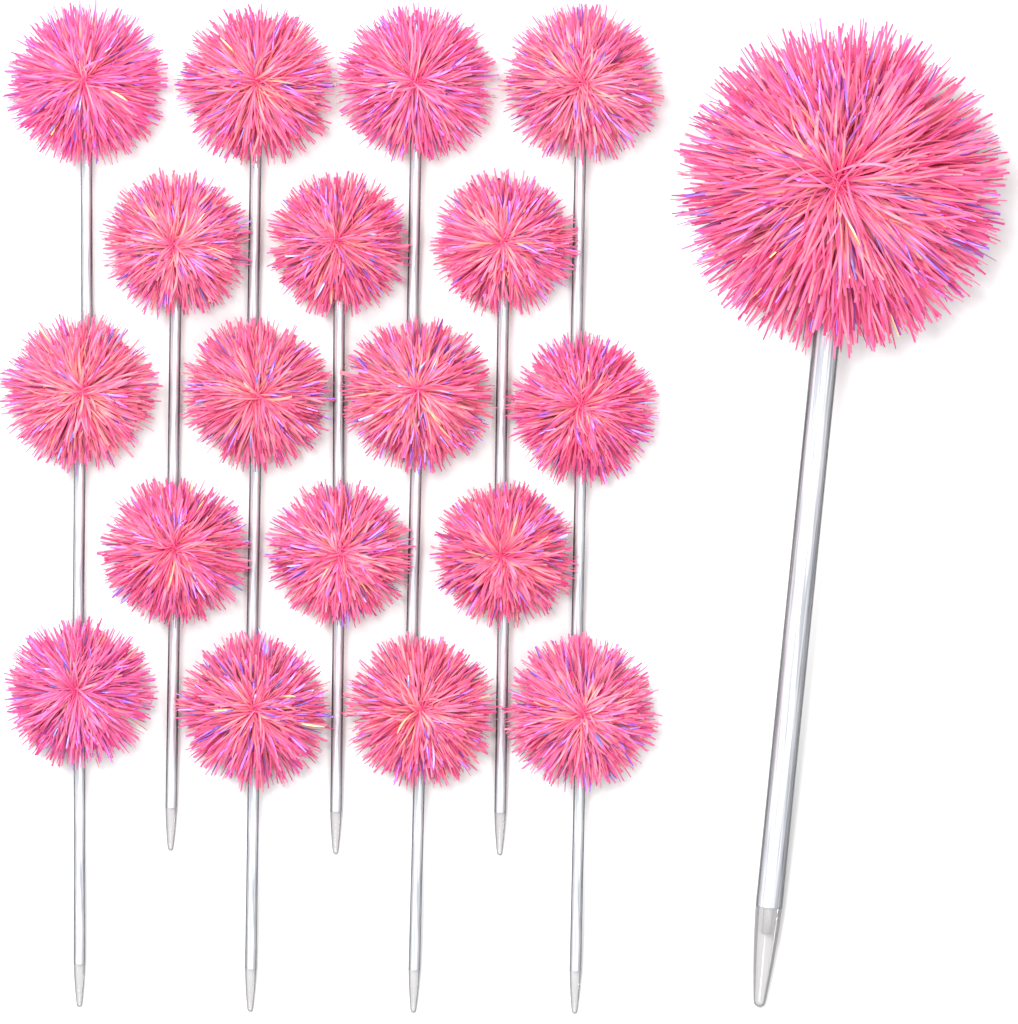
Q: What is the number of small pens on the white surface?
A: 18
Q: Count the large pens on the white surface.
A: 1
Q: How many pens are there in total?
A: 19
